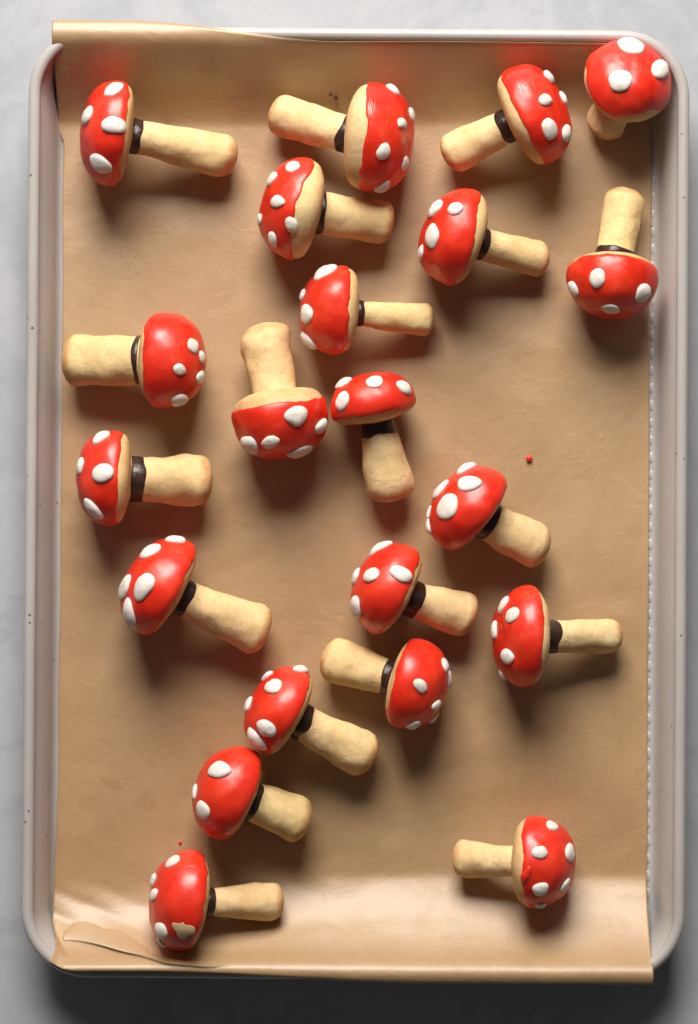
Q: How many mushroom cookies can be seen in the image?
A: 21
